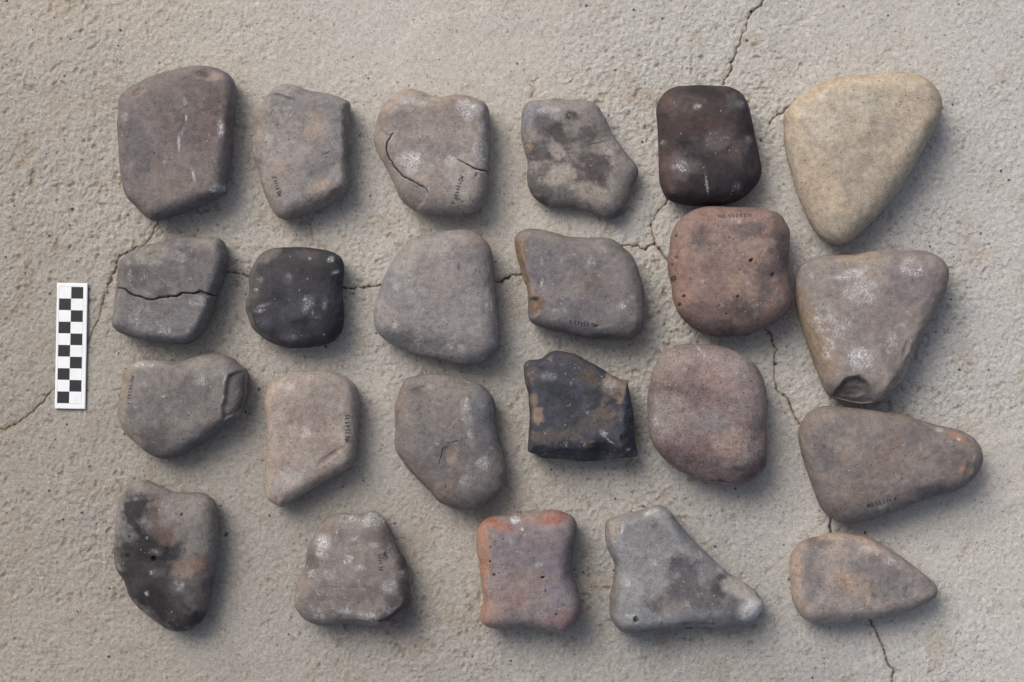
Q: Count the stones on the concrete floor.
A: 23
